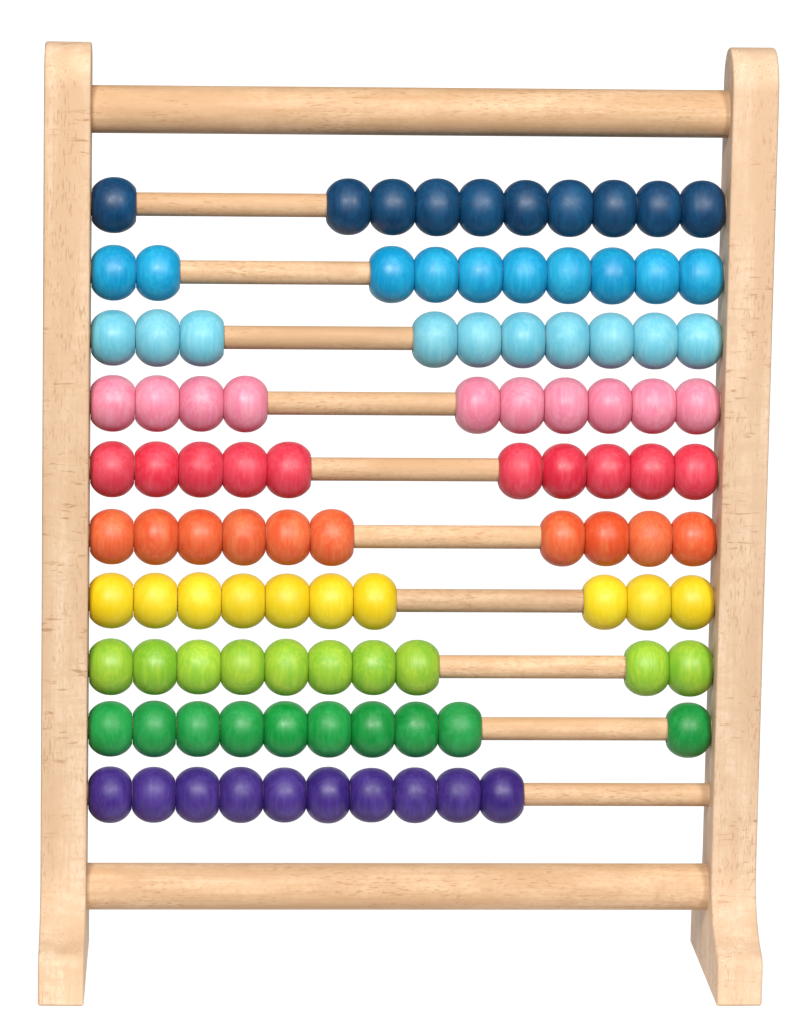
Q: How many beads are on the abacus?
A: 100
